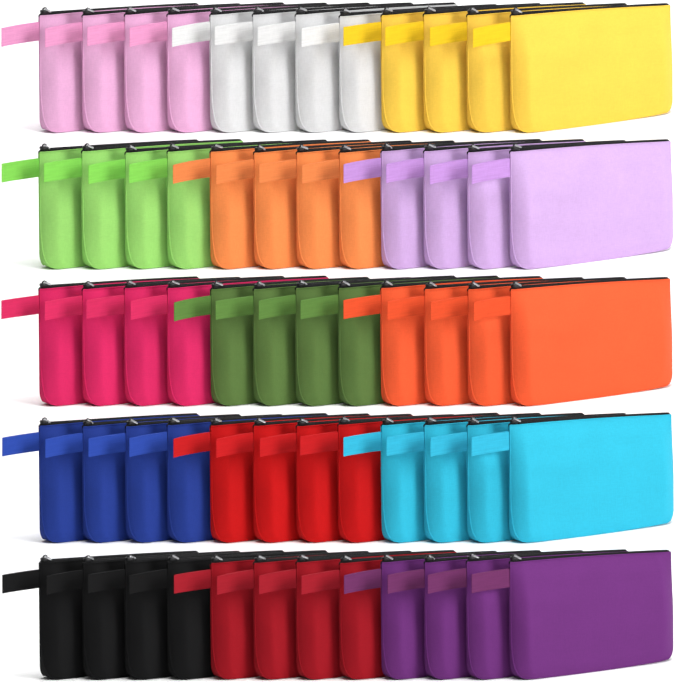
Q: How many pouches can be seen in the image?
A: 60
